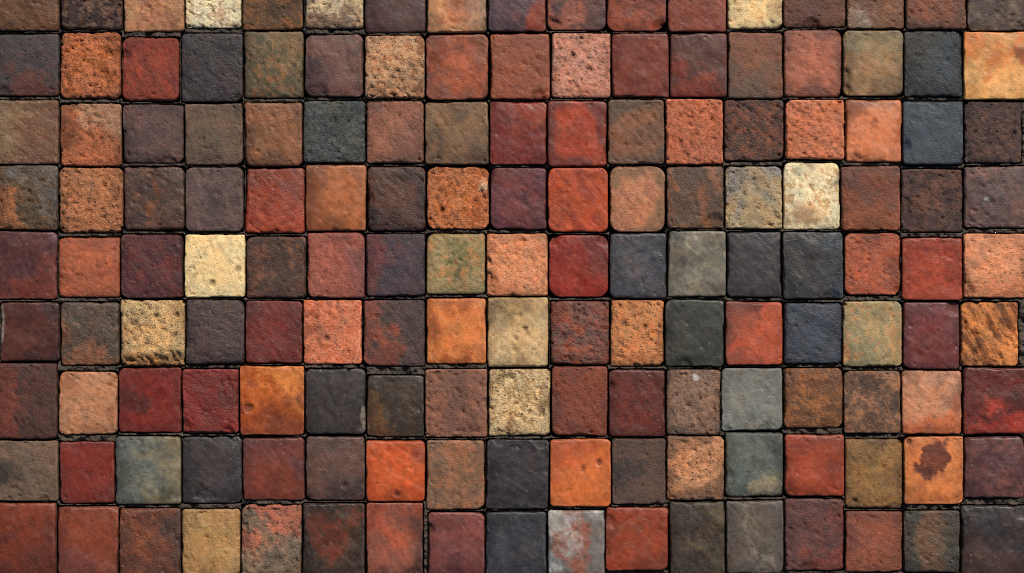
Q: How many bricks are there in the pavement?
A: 153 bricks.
